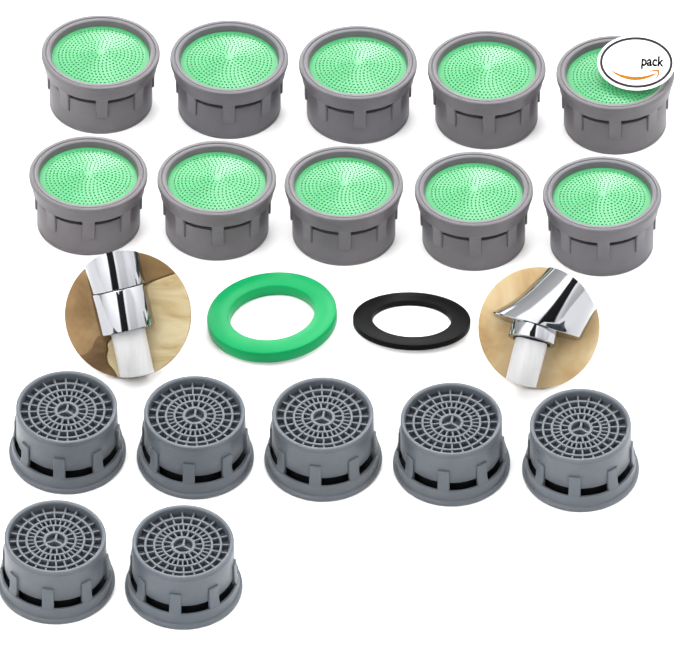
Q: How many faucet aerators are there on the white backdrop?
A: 17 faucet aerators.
